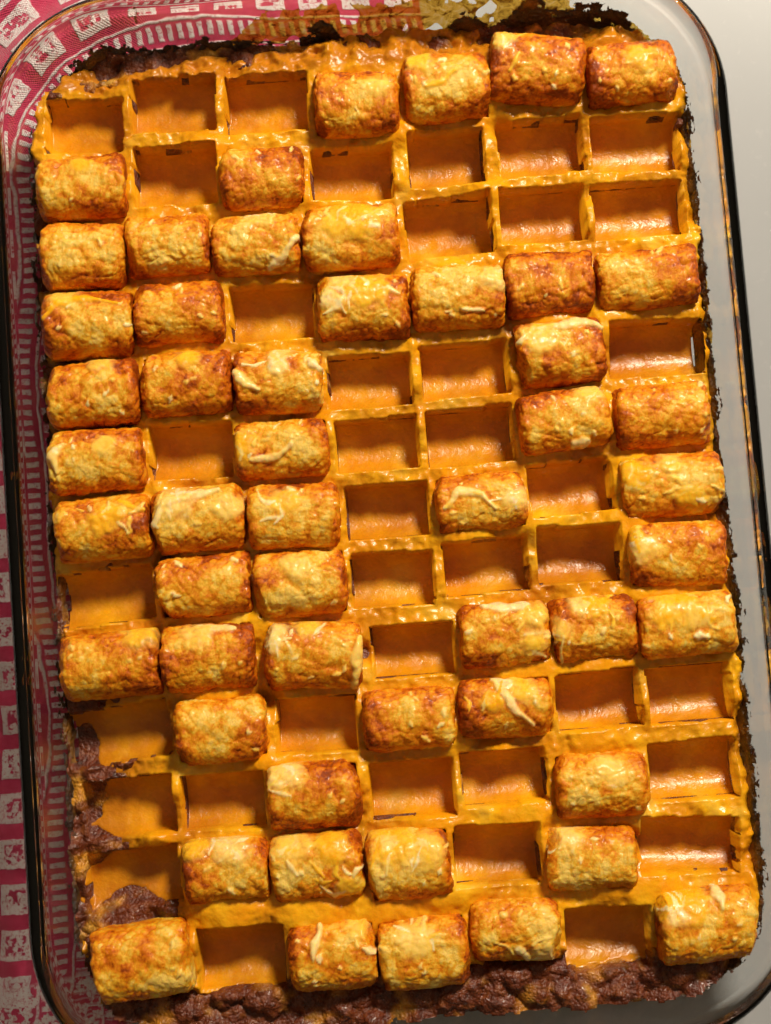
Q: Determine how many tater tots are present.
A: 52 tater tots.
